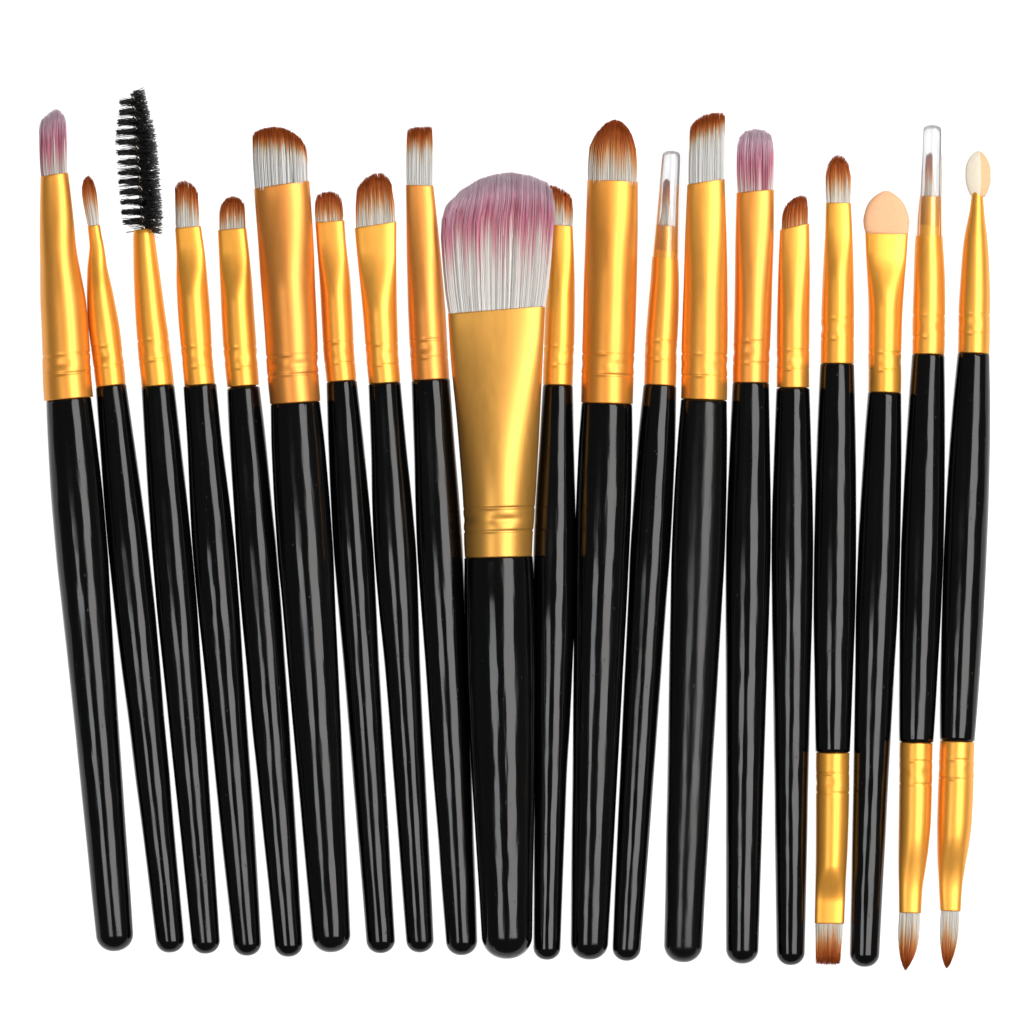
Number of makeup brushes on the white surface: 20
